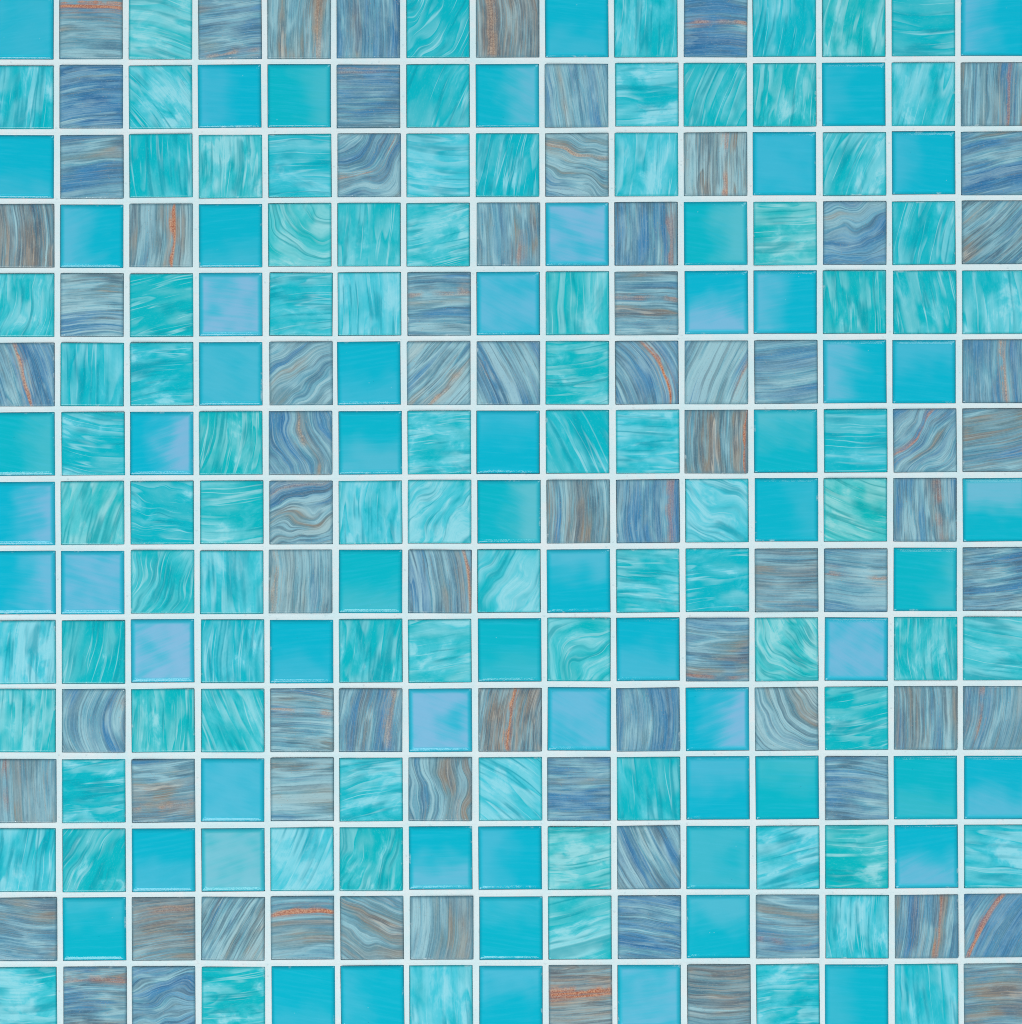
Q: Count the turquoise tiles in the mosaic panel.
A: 149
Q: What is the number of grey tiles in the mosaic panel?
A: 76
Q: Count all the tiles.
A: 225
